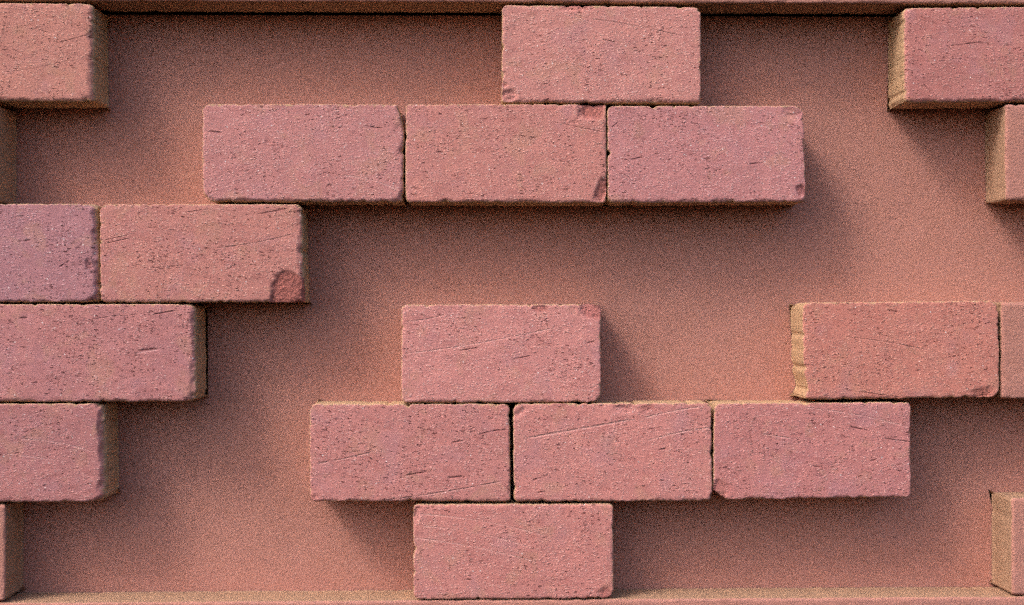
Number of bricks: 16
